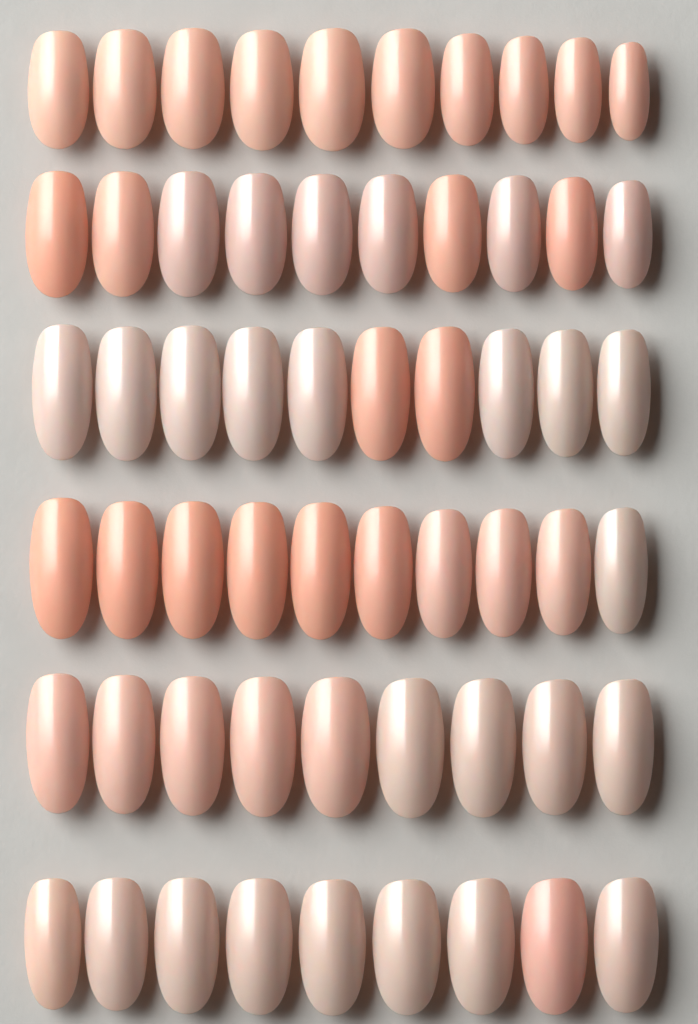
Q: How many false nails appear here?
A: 58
